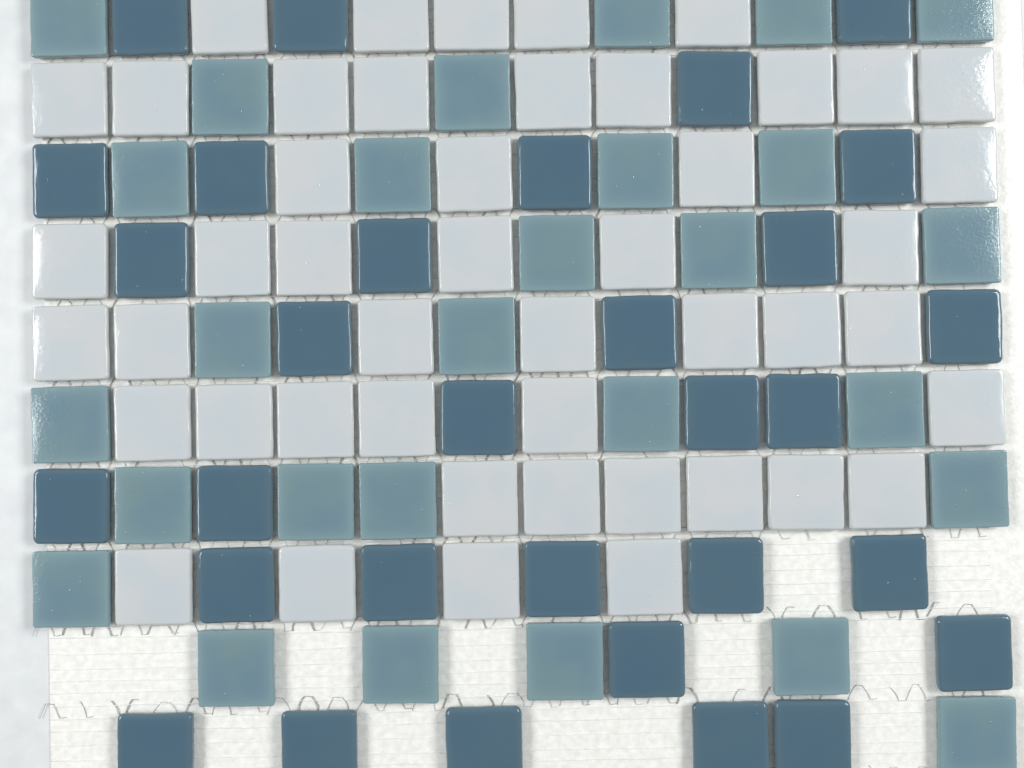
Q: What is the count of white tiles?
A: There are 47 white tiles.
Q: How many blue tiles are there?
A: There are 31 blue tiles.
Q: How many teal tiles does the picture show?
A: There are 28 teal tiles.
